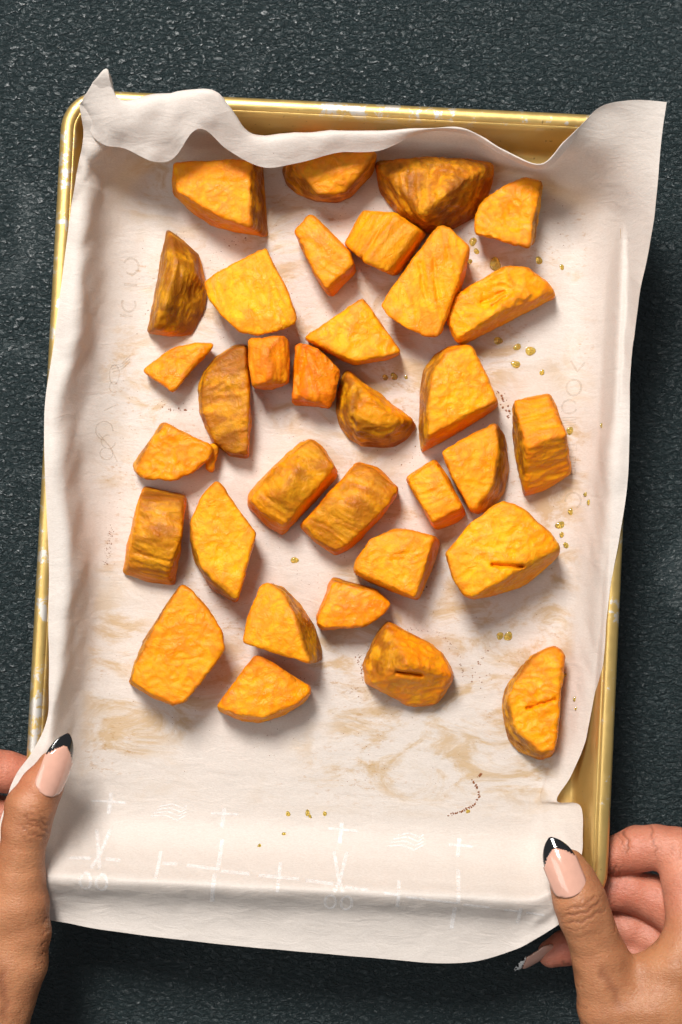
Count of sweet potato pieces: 33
